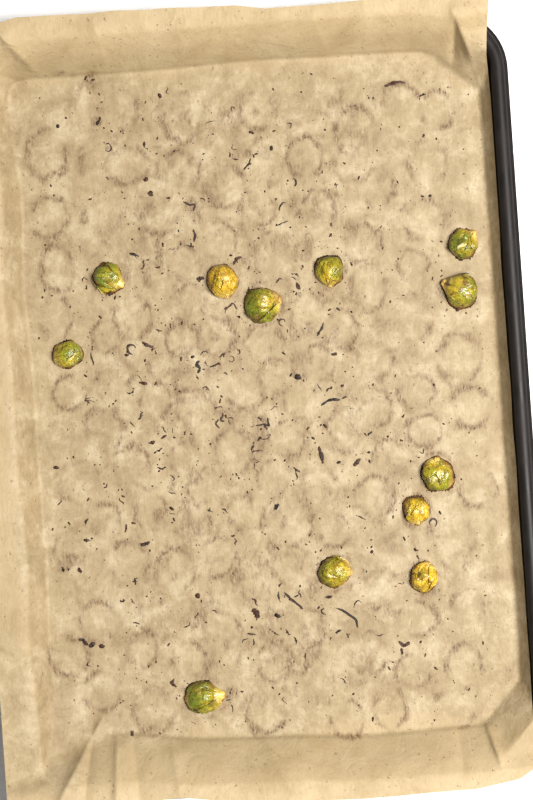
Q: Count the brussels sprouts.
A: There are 12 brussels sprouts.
